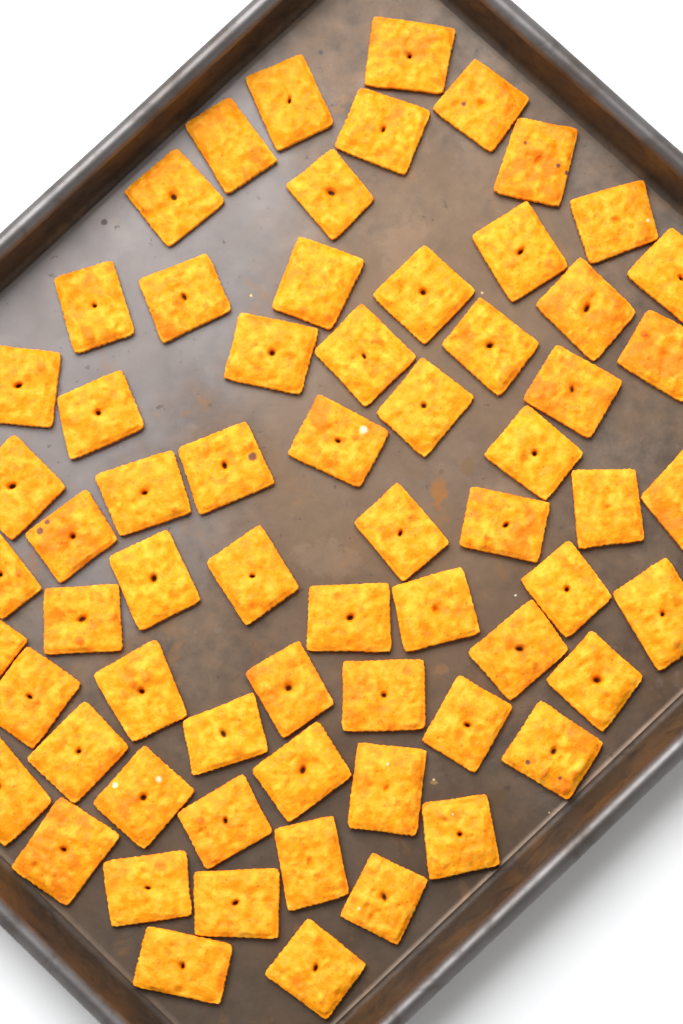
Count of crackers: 66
